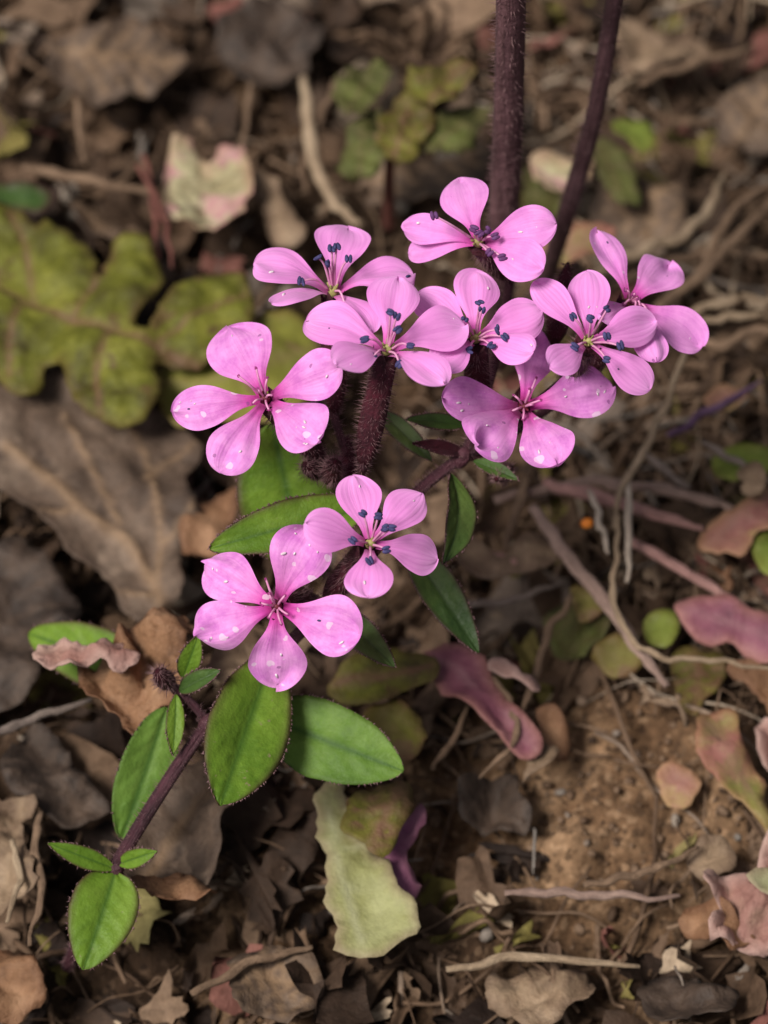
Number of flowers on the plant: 10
